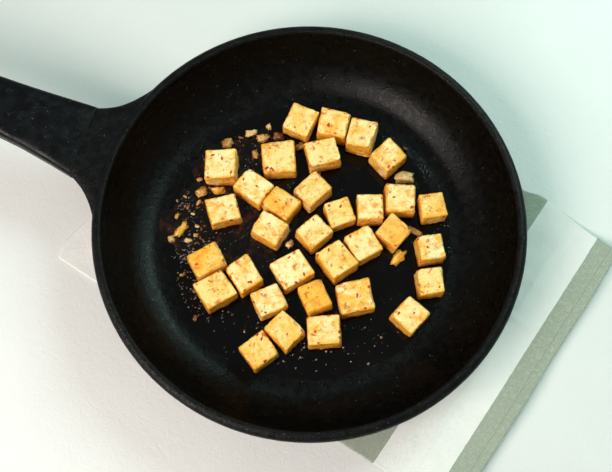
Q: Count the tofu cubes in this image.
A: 33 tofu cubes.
